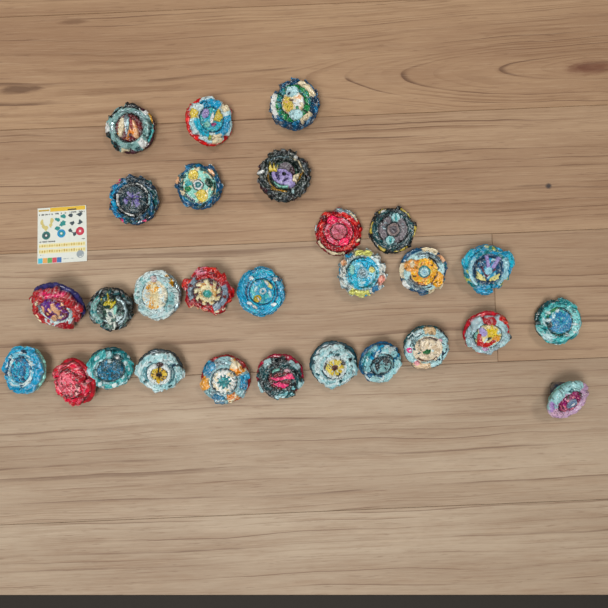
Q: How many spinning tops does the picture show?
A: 28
